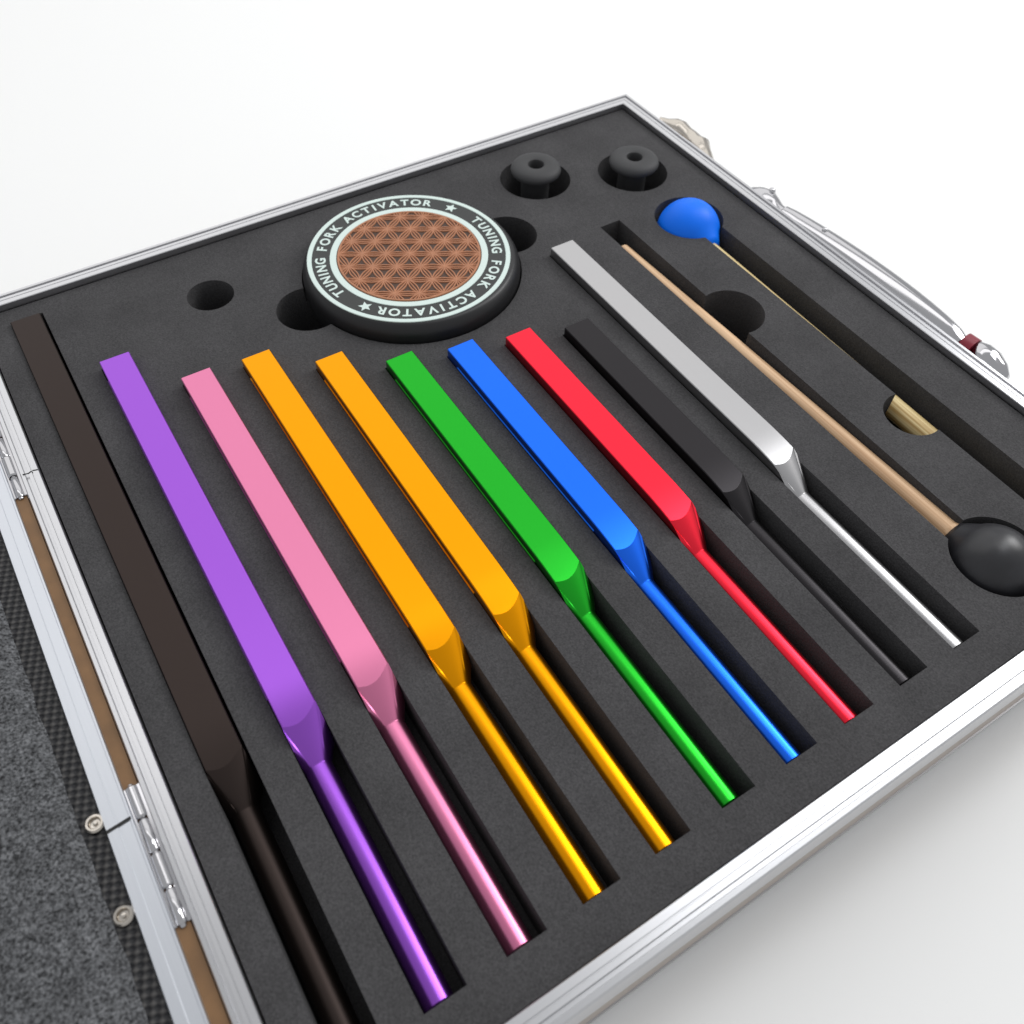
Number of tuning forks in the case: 10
